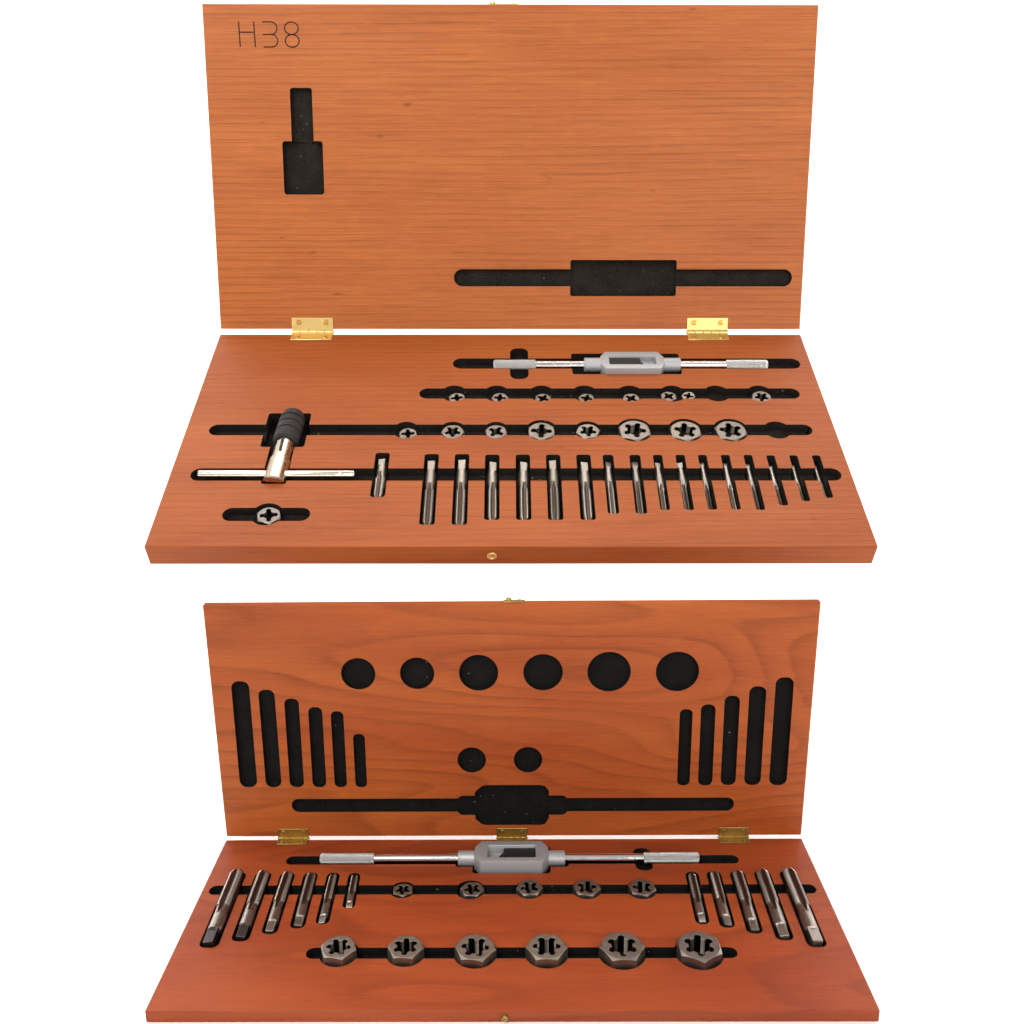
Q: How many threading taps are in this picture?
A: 28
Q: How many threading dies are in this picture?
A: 28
